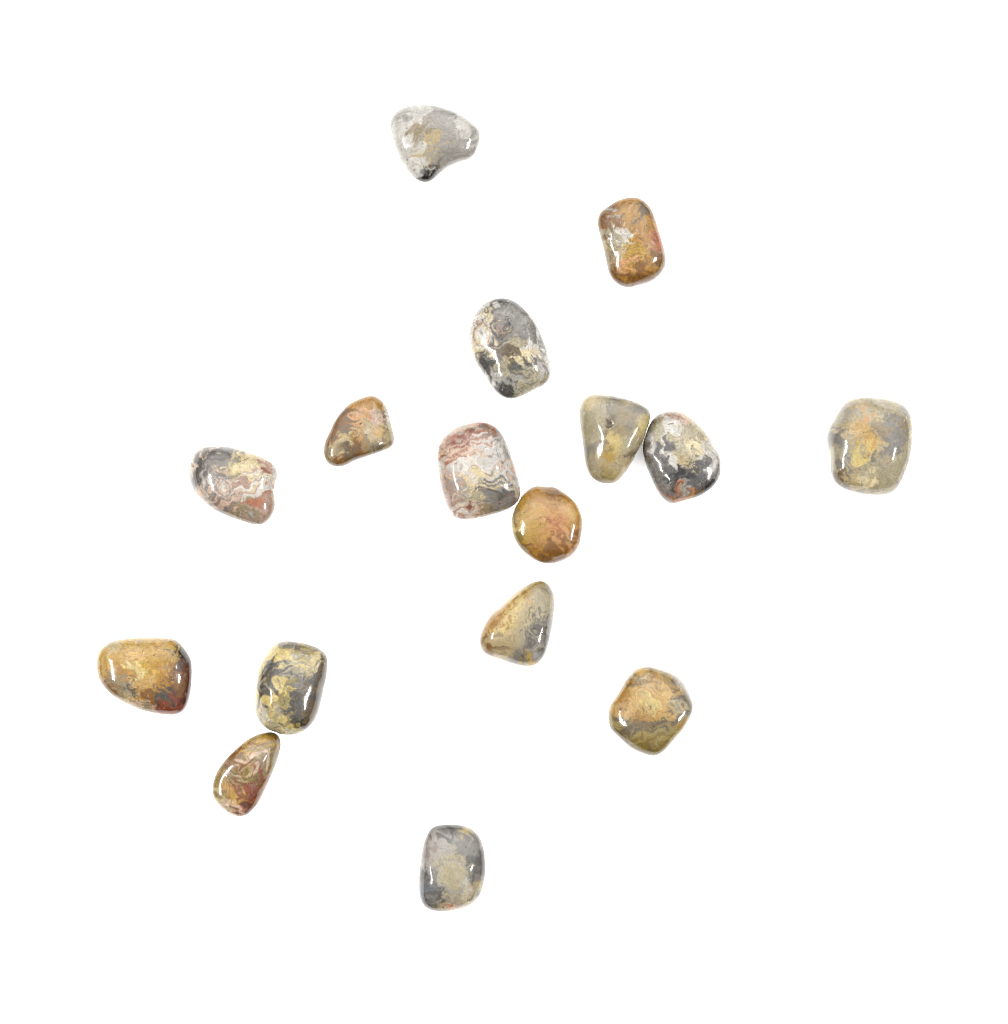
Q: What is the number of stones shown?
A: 16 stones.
